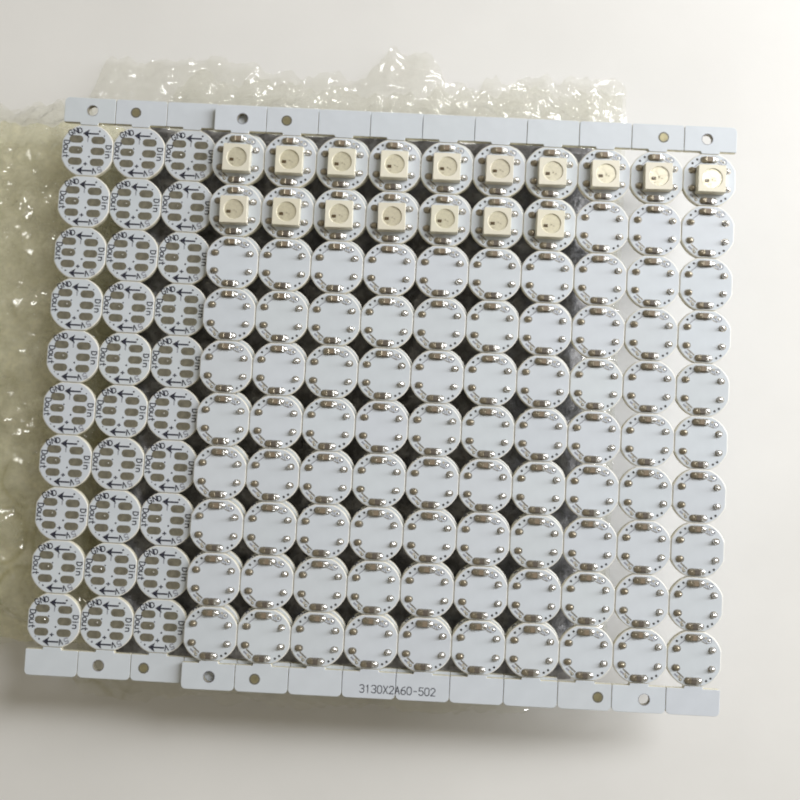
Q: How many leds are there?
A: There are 17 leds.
